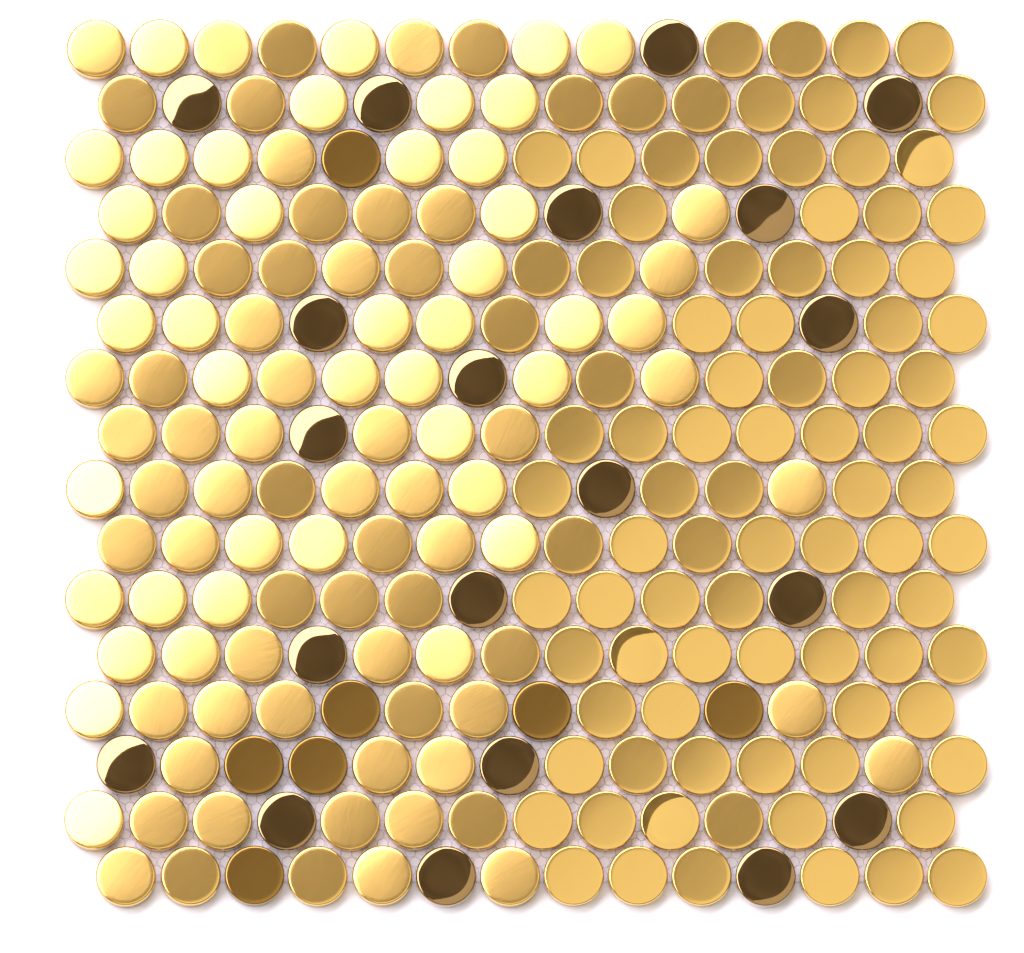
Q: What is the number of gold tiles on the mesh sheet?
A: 197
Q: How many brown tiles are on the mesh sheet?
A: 27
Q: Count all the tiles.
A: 224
